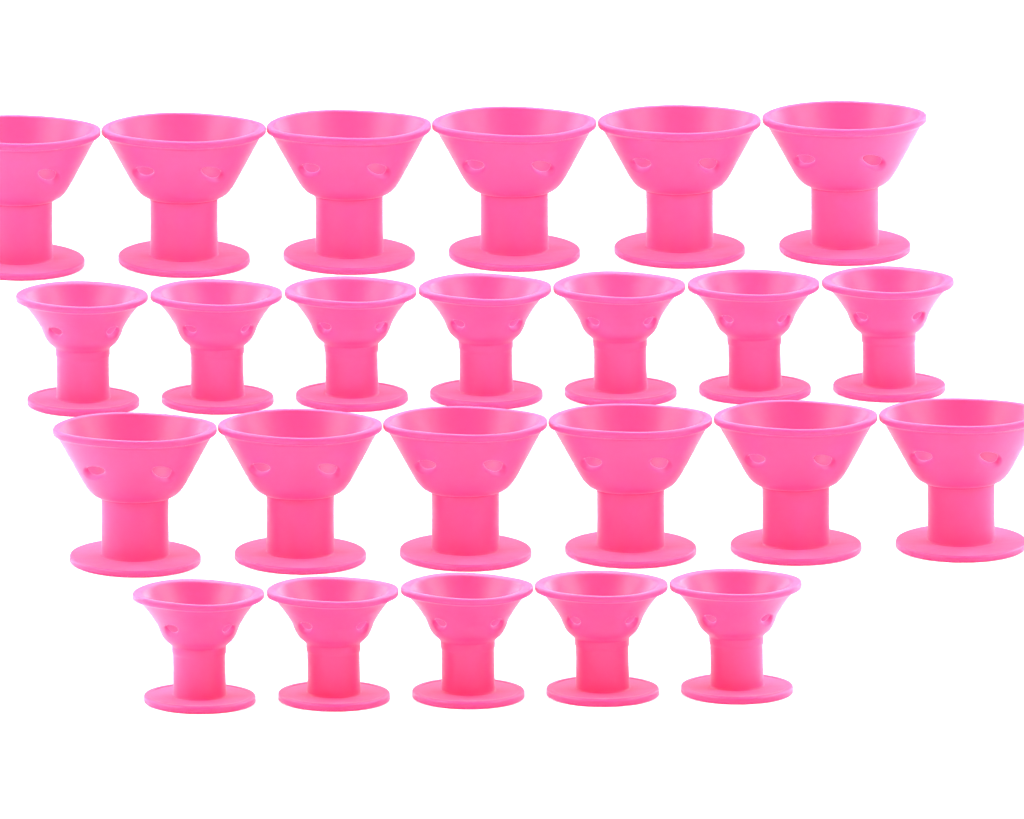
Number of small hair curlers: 12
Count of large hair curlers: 12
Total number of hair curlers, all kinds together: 24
